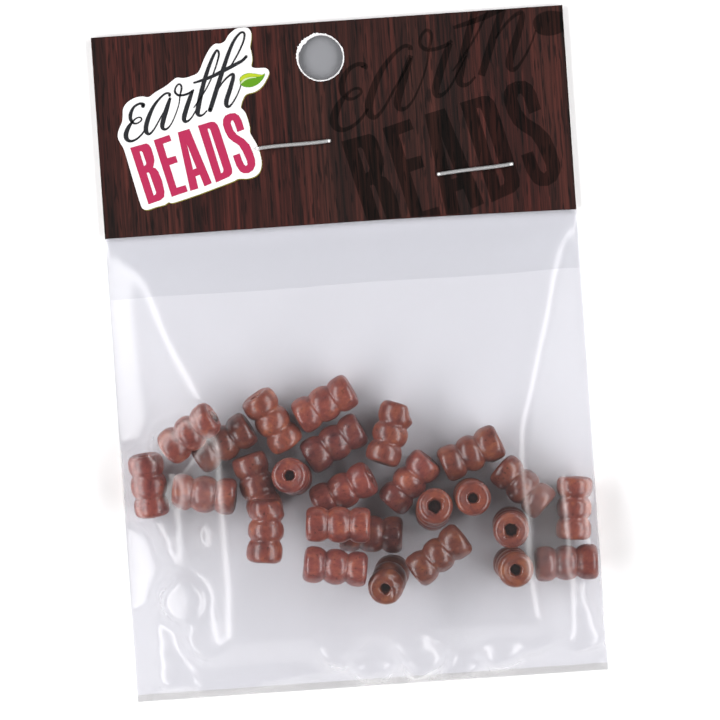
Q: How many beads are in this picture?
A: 26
